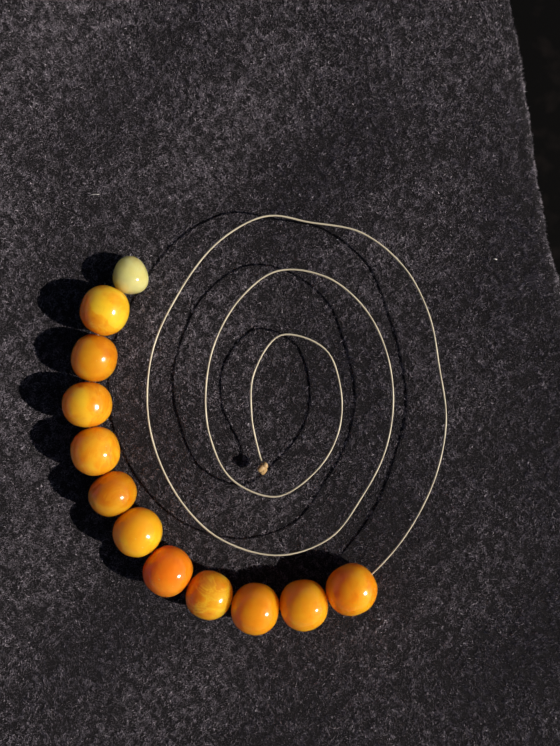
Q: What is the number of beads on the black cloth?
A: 12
